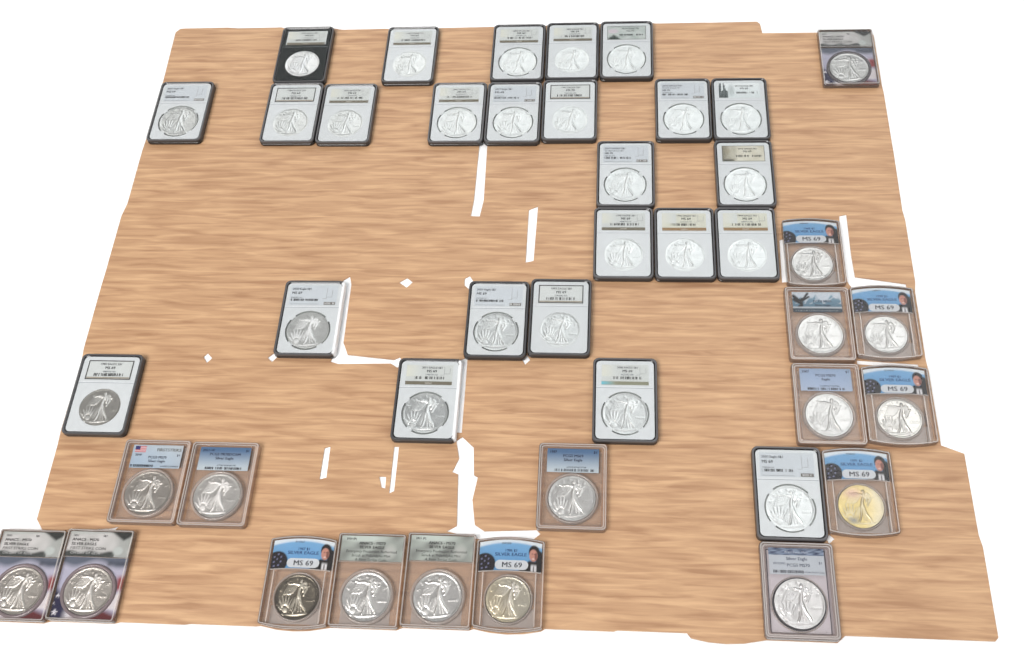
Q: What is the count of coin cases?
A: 42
